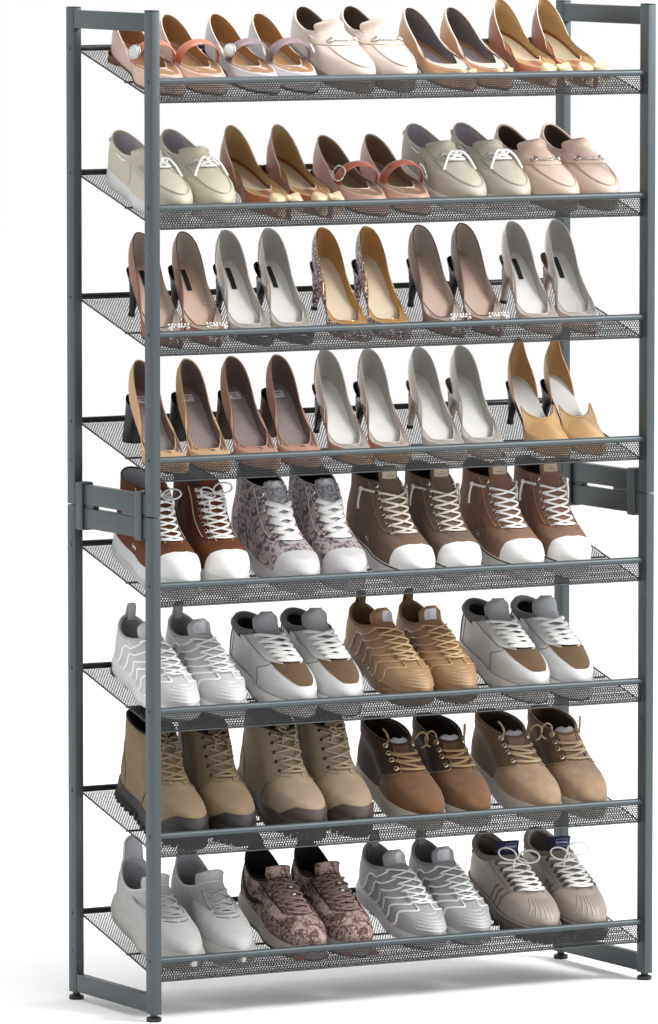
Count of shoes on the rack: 72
